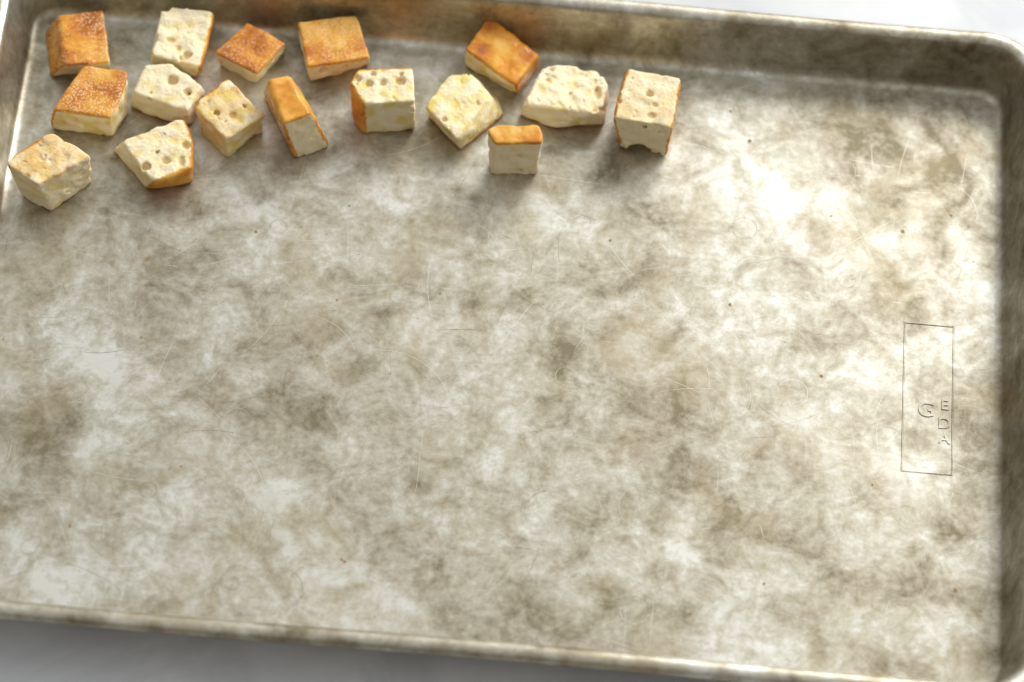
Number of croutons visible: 16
